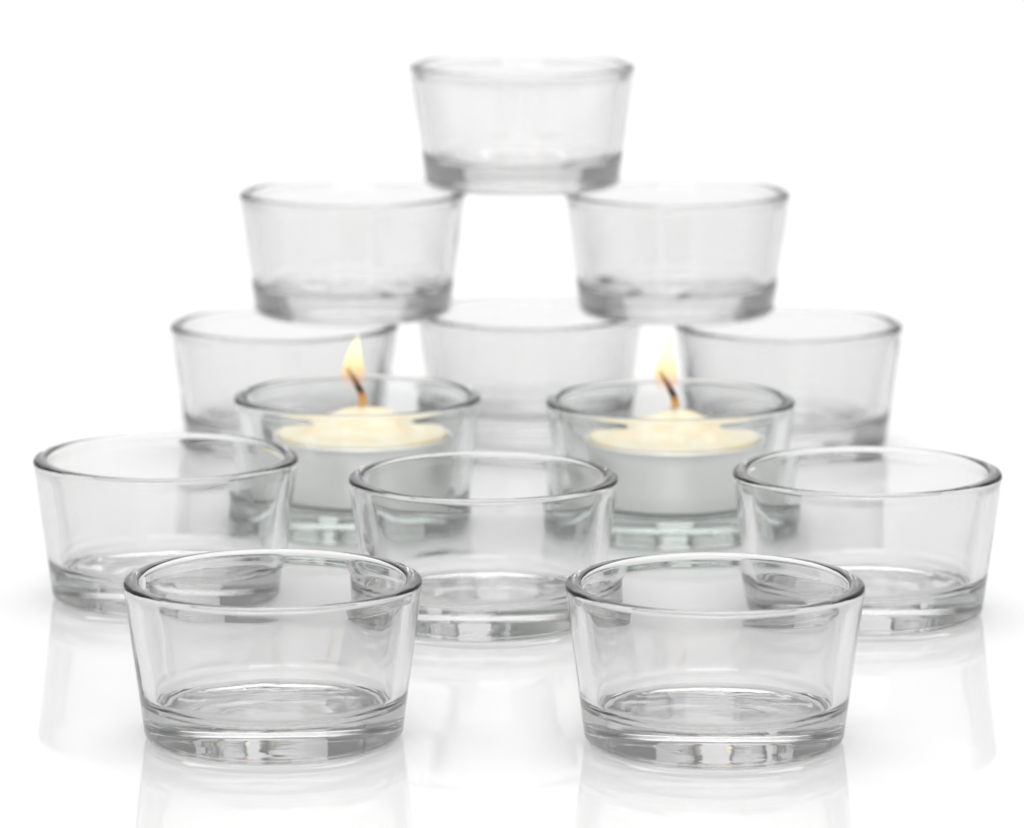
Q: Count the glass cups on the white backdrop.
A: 13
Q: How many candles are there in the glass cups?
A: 2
